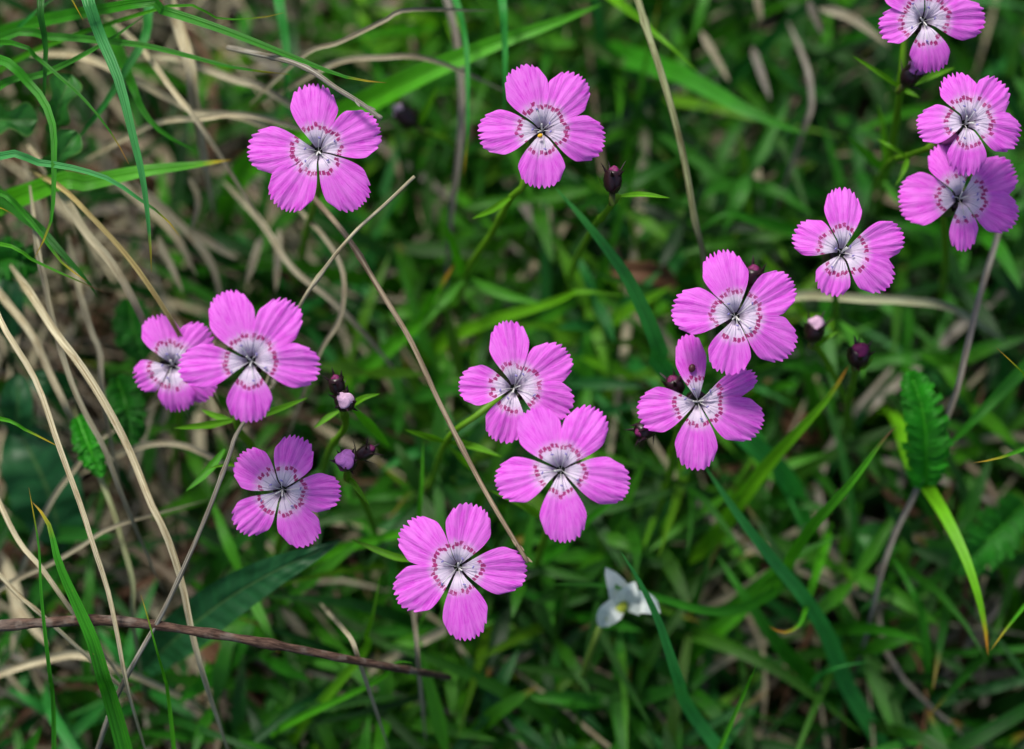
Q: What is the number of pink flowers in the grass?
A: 14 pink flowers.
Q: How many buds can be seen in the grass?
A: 12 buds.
